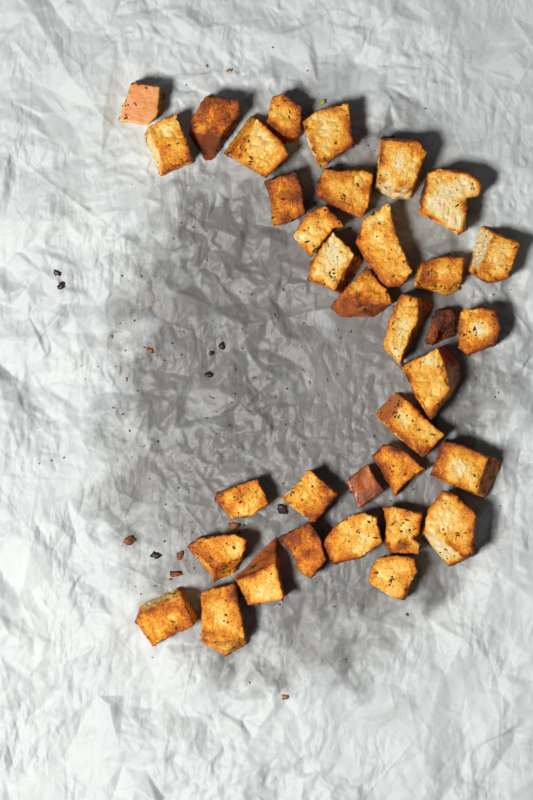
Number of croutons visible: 35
